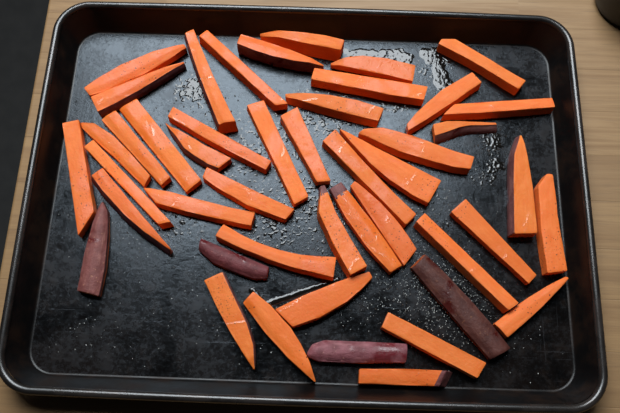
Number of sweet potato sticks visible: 46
